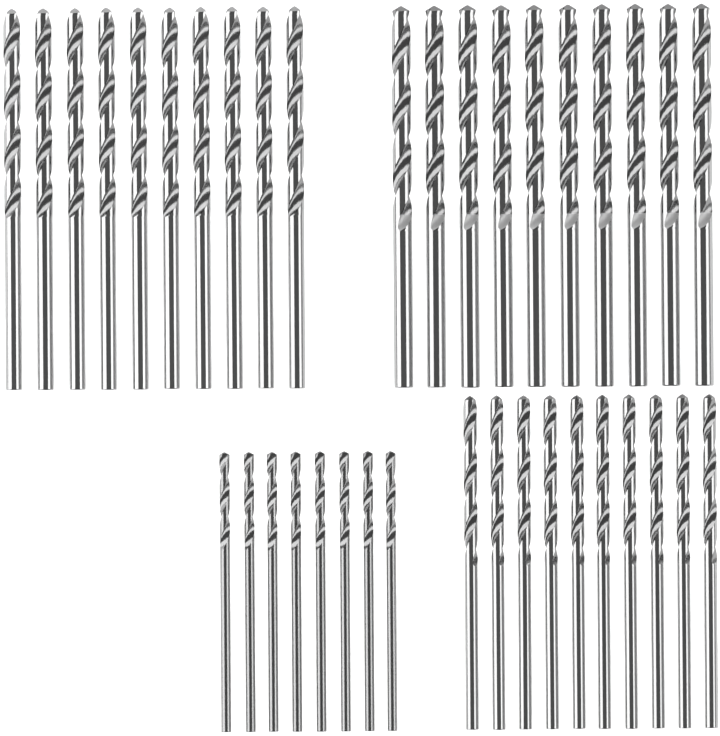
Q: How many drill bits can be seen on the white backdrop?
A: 38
